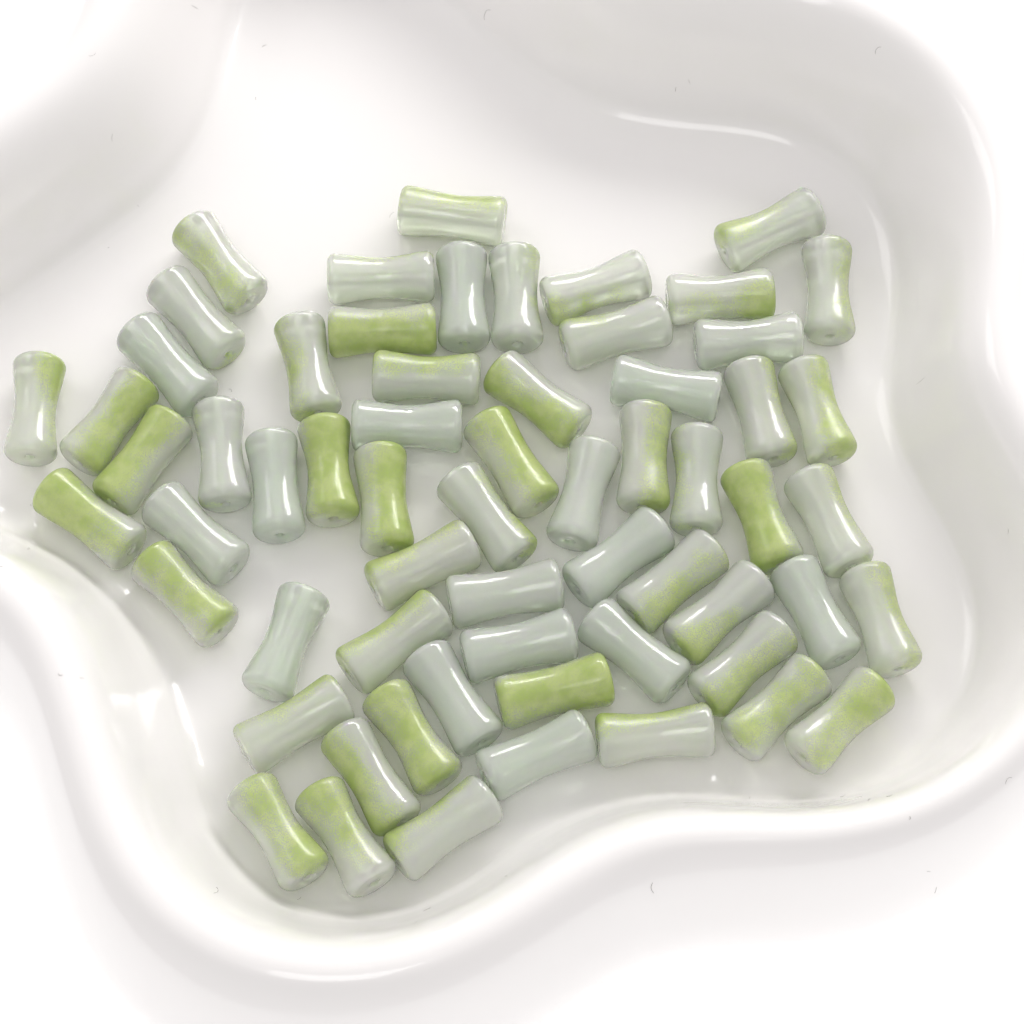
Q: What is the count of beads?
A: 62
